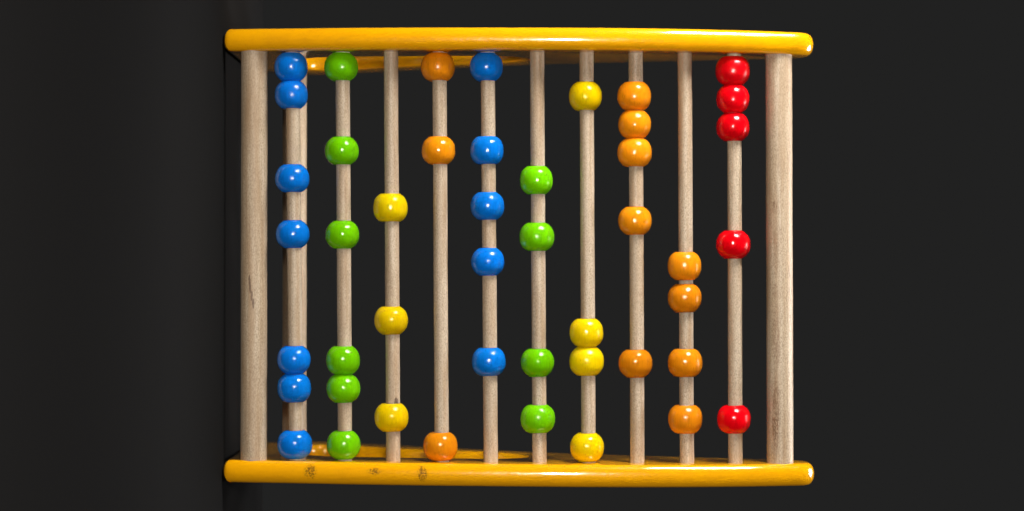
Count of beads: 46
